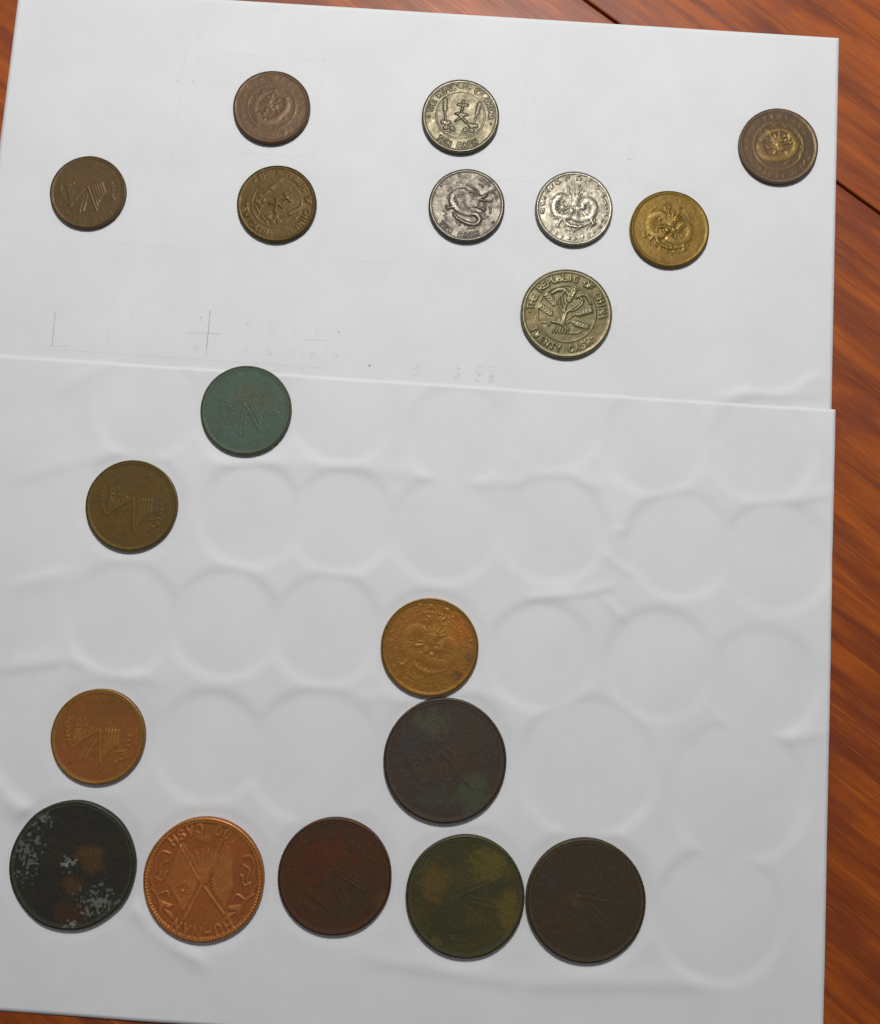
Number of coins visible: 19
